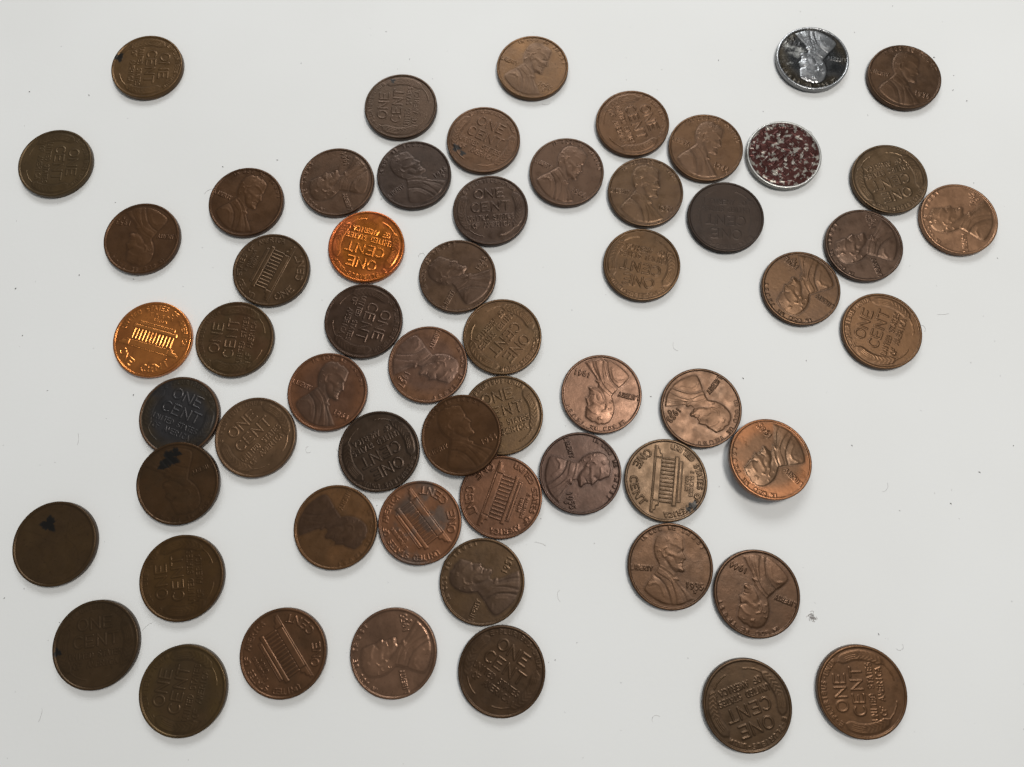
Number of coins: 59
